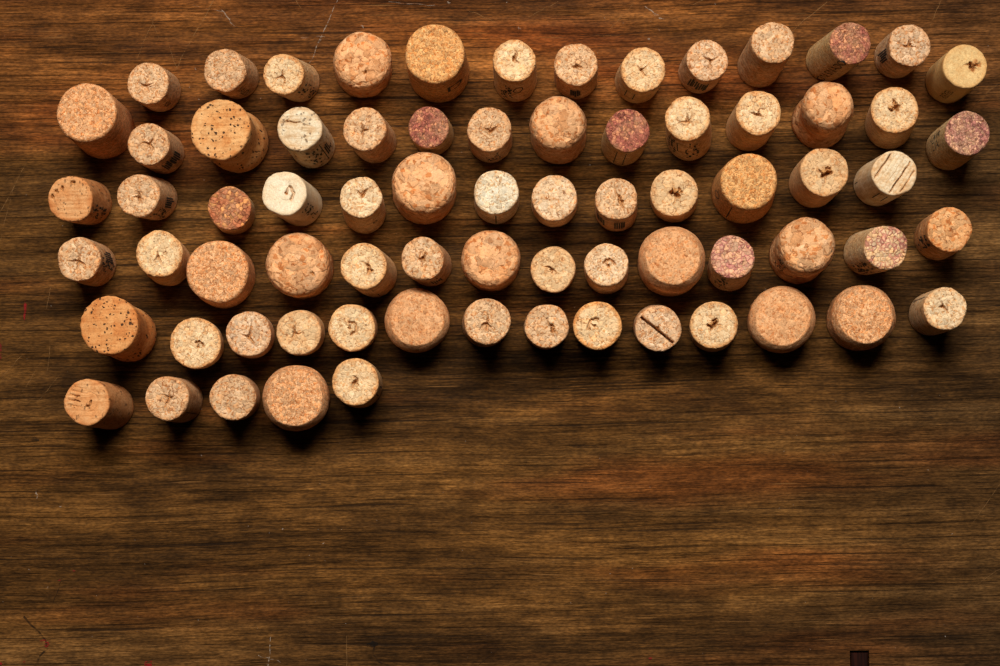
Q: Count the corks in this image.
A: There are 73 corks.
